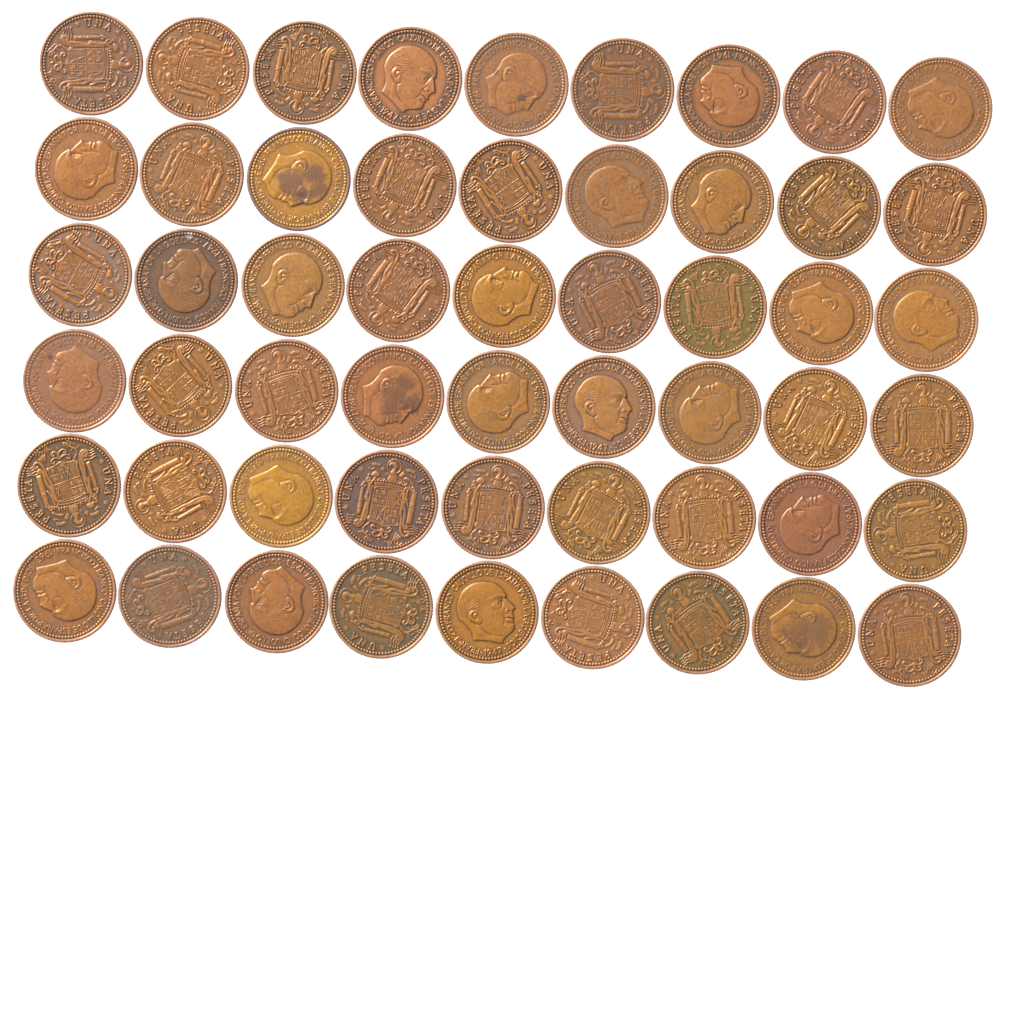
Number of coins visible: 54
